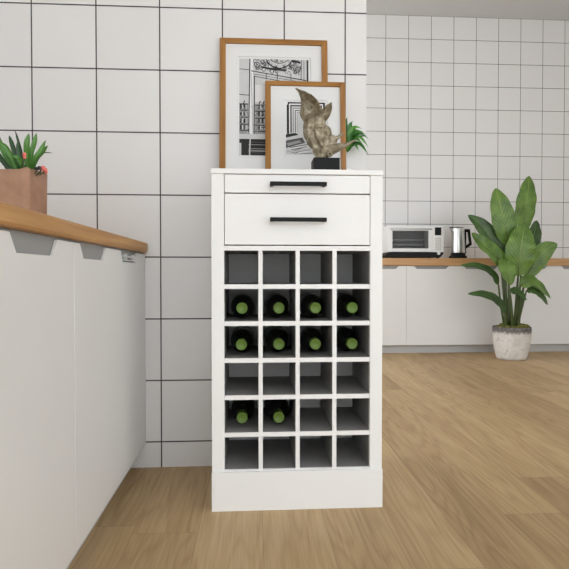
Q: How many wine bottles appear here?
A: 10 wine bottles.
